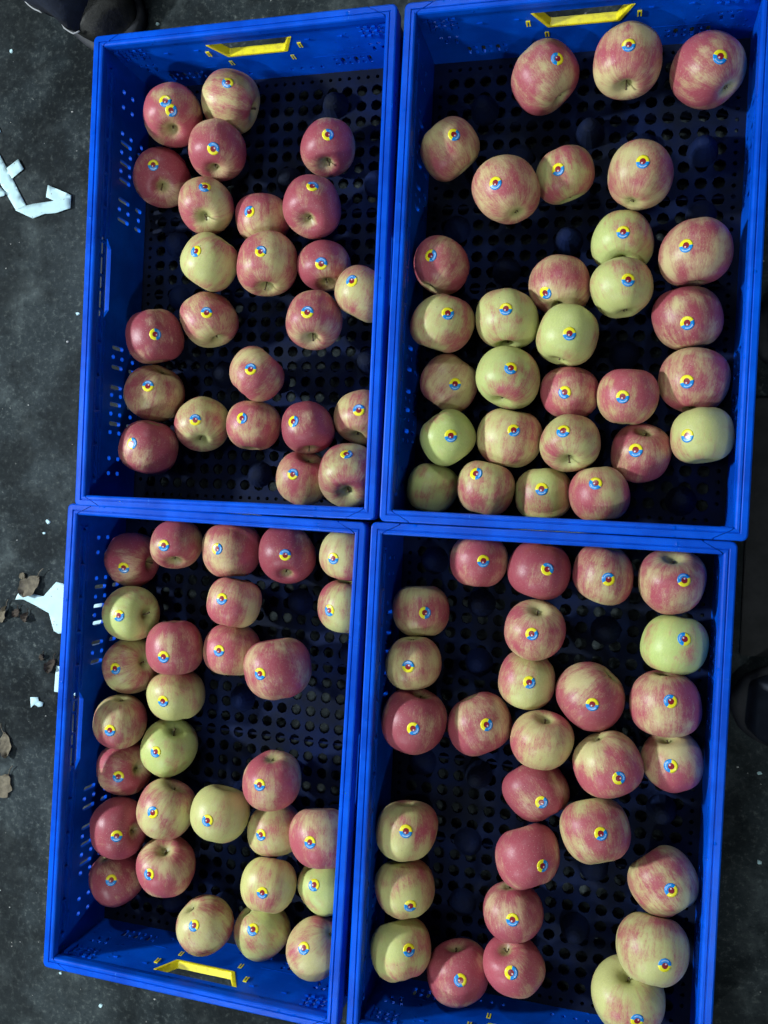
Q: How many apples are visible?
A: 111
